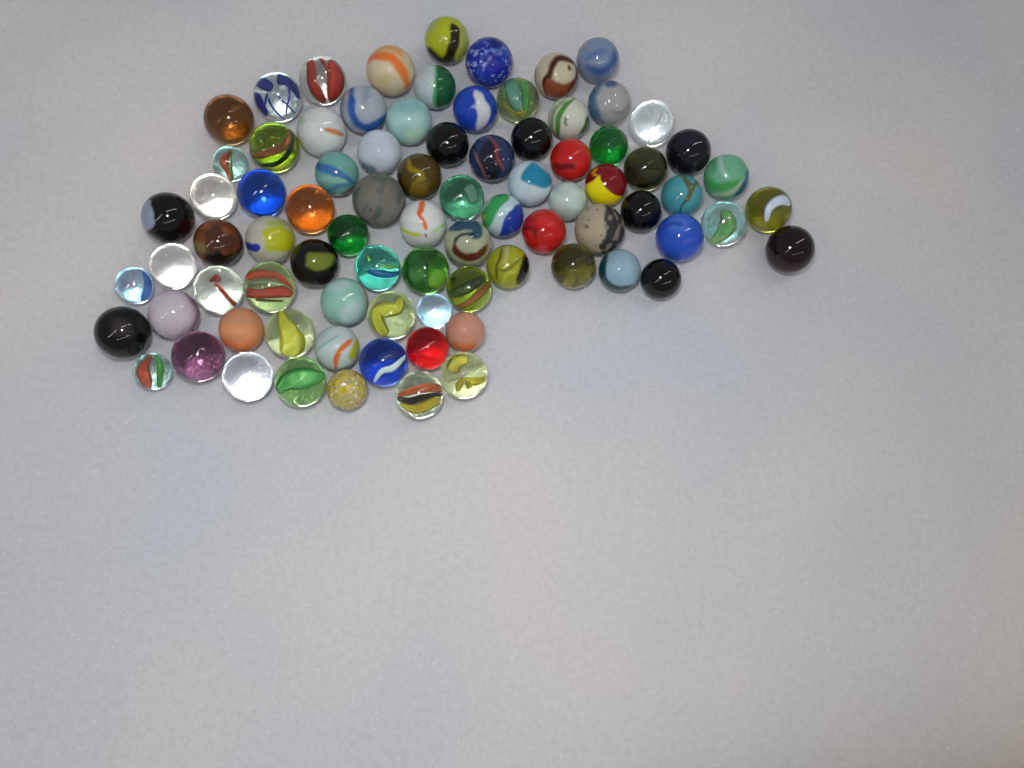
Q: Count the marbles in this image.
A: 83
